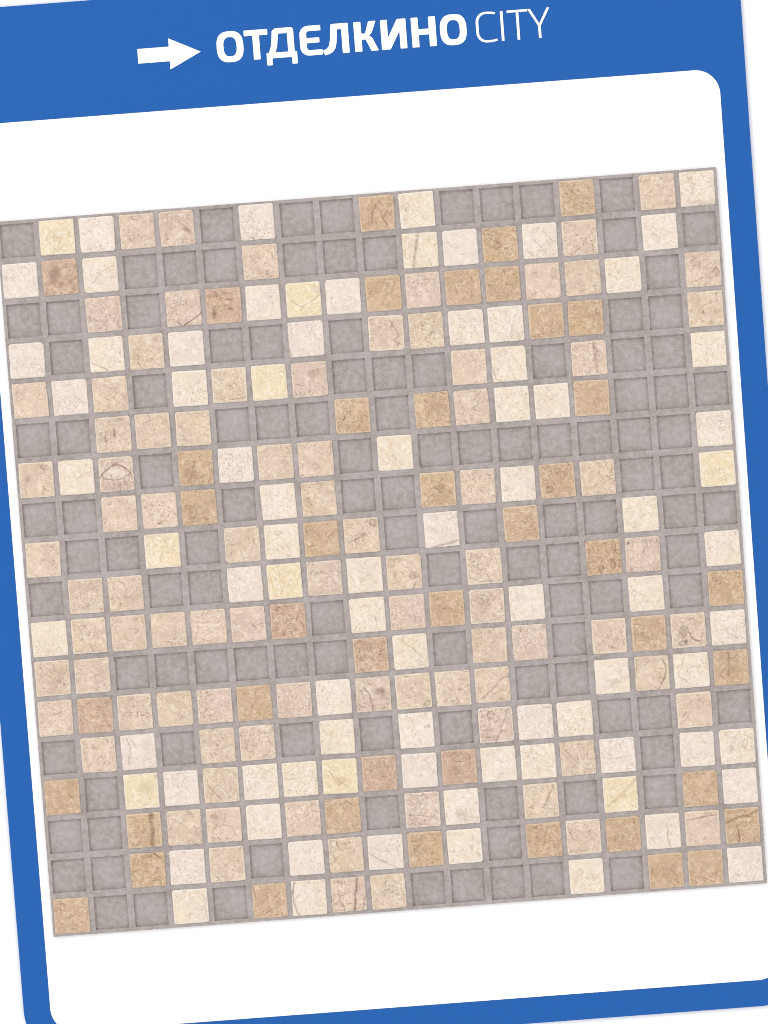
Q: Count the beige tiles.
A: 84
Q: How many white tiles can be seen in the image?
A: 81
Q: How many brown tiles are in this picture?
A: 43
